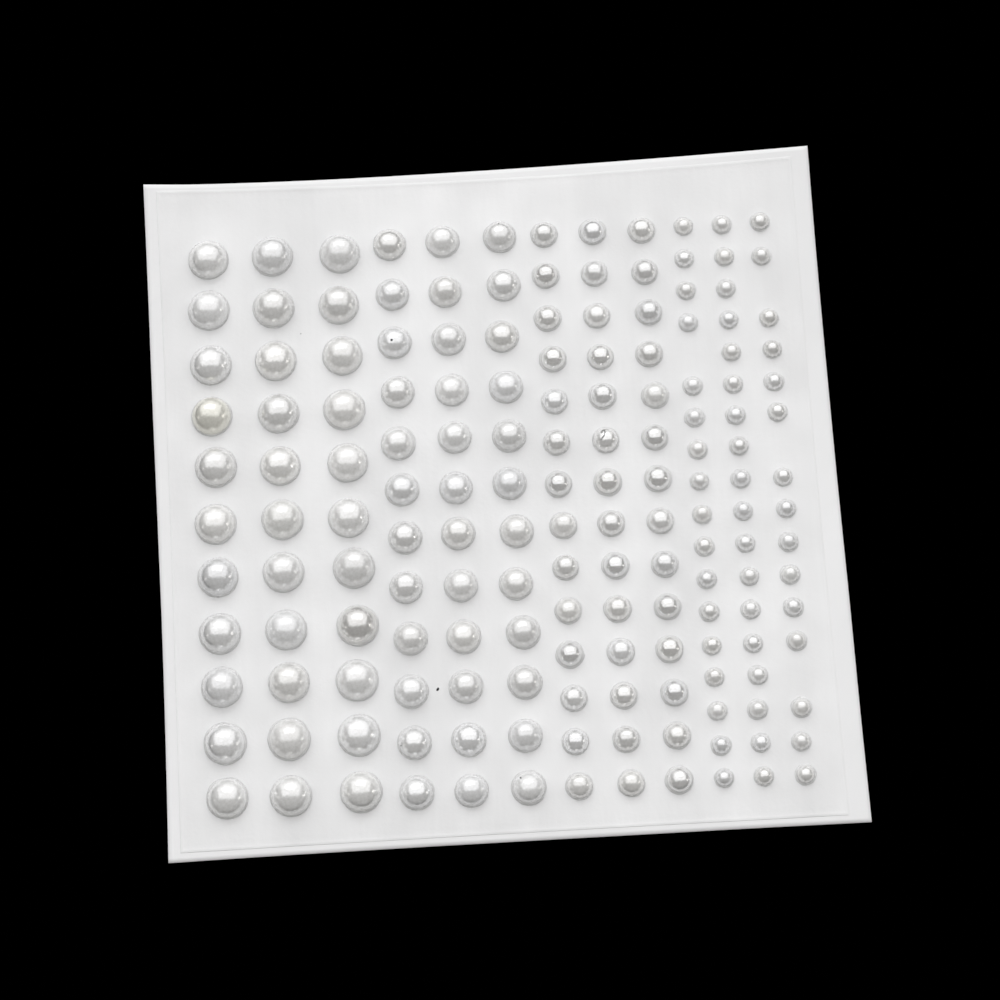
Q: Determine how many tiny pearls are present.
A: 50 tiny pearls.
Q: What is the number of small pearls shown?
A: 42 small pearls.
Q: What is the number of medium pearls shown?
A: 36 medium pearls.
